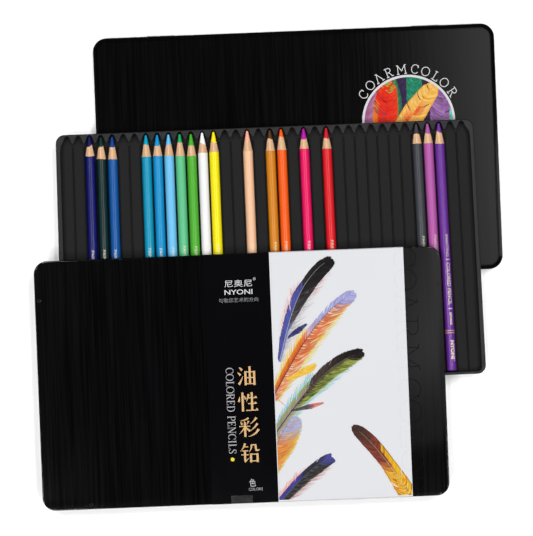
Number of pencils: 18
